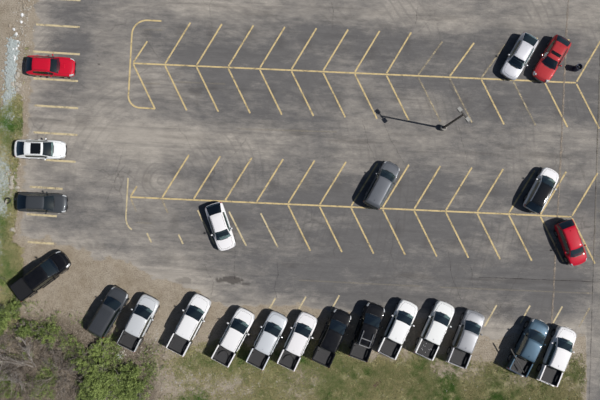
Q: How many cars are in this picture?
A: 10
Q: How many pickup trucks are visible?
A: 13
